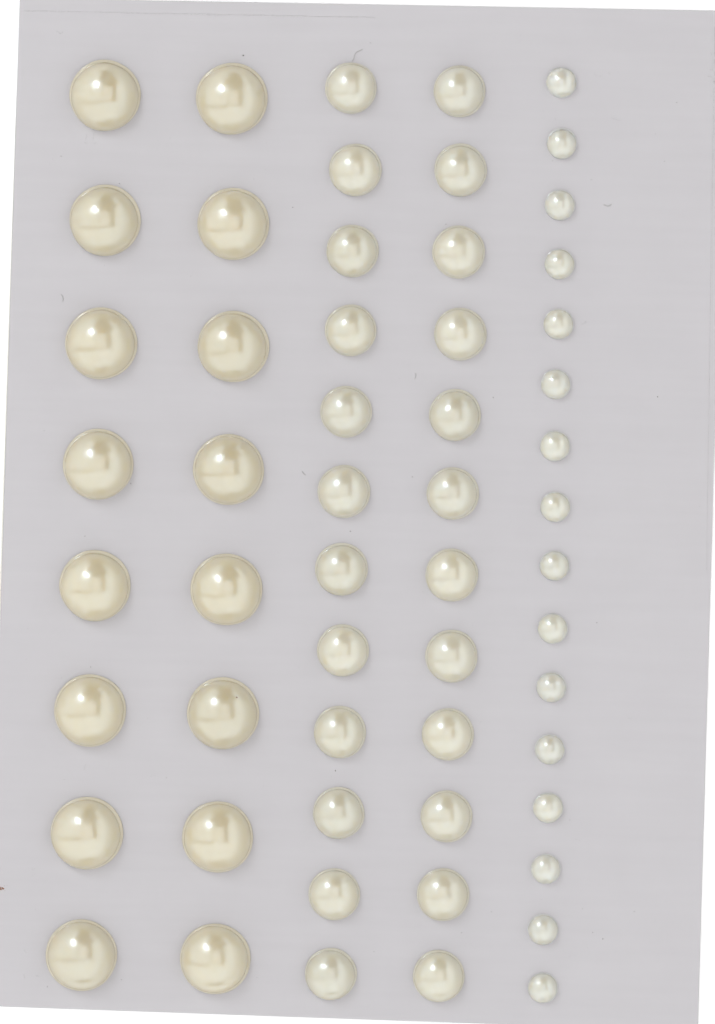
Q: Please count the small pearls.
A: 16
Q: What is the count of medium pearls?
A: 24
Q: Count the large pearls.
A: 16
